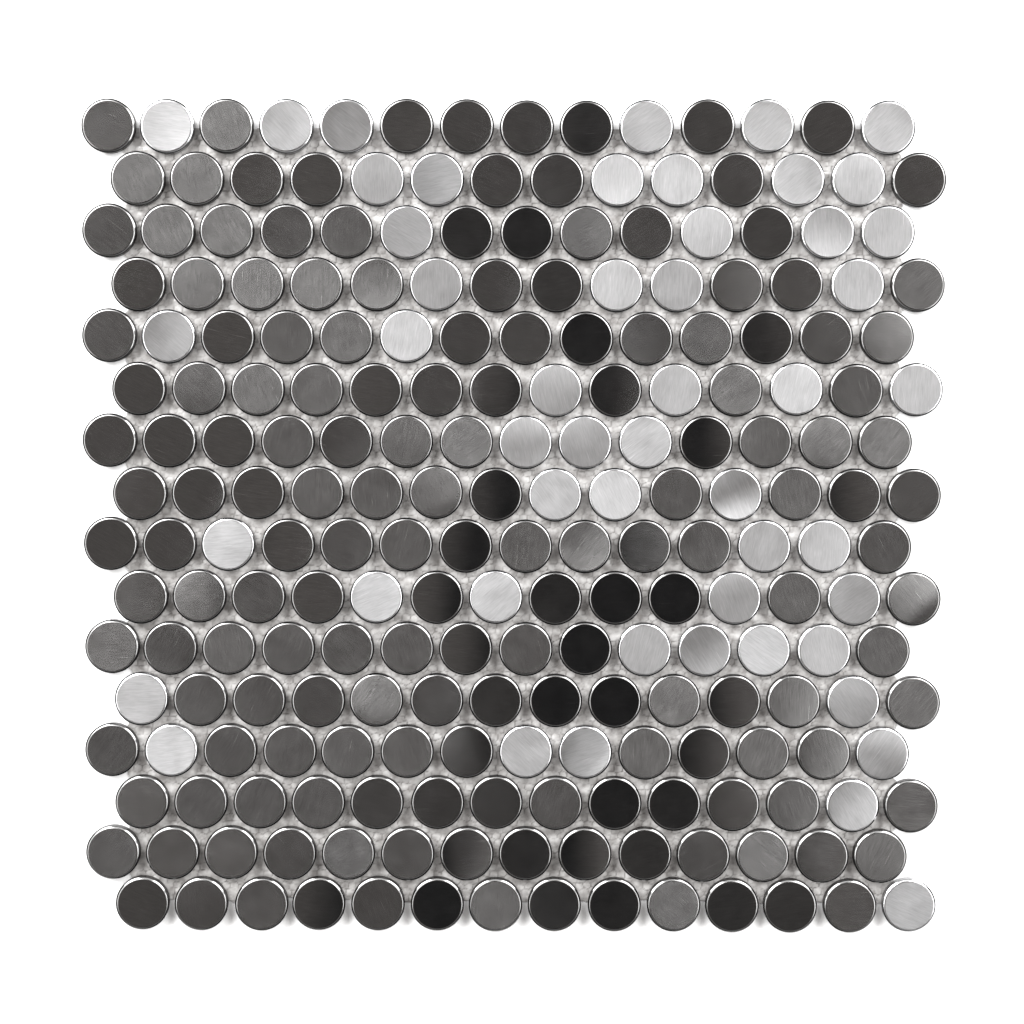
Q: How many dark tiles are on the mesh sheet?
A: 173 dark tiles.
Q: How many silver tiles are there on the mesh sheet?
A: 51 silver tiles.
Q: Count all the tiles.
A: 224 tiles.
